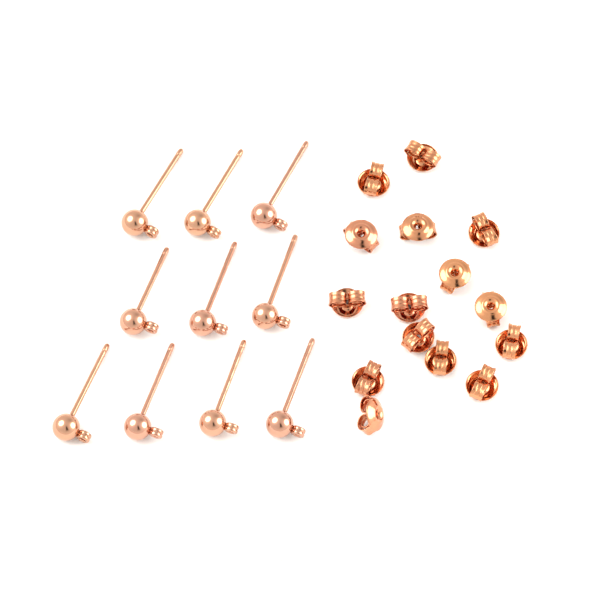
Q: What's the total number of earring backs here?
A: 15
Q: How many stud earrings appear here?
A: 10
